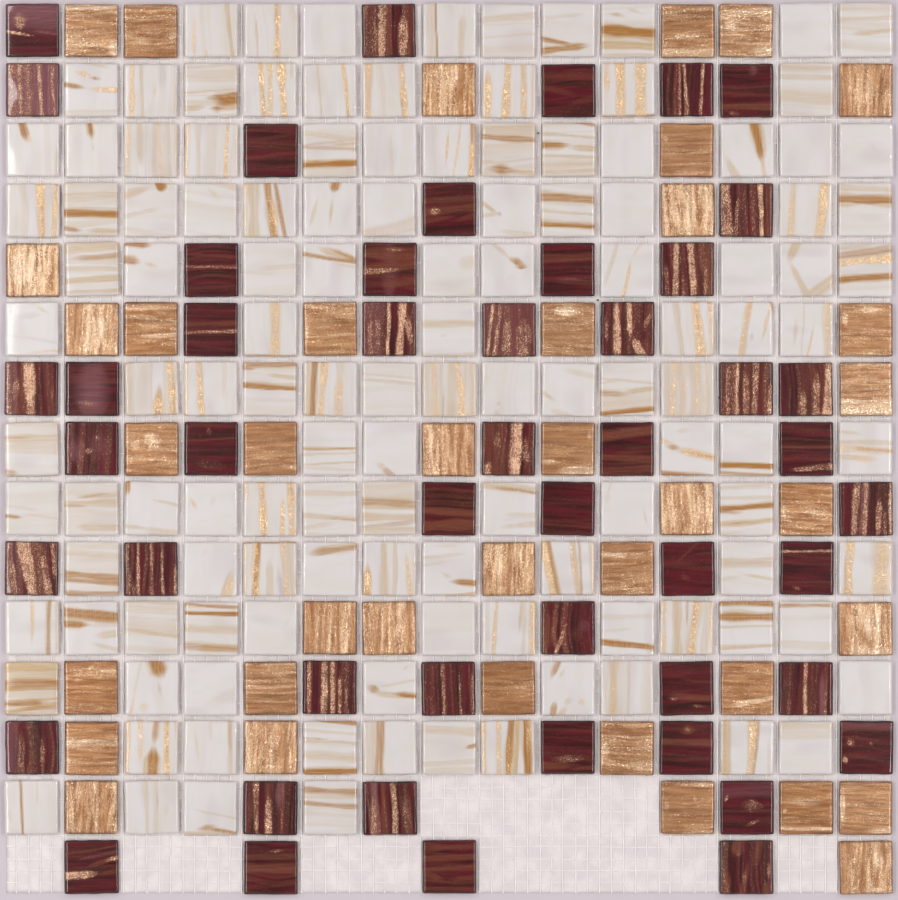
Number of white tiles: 124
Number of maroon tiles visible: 49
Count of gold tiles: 38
